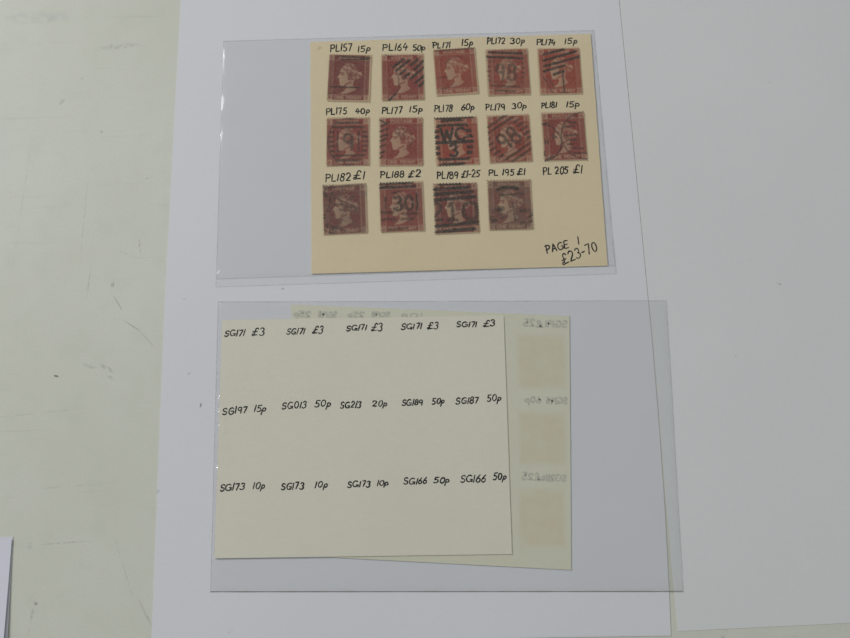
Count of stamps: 14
